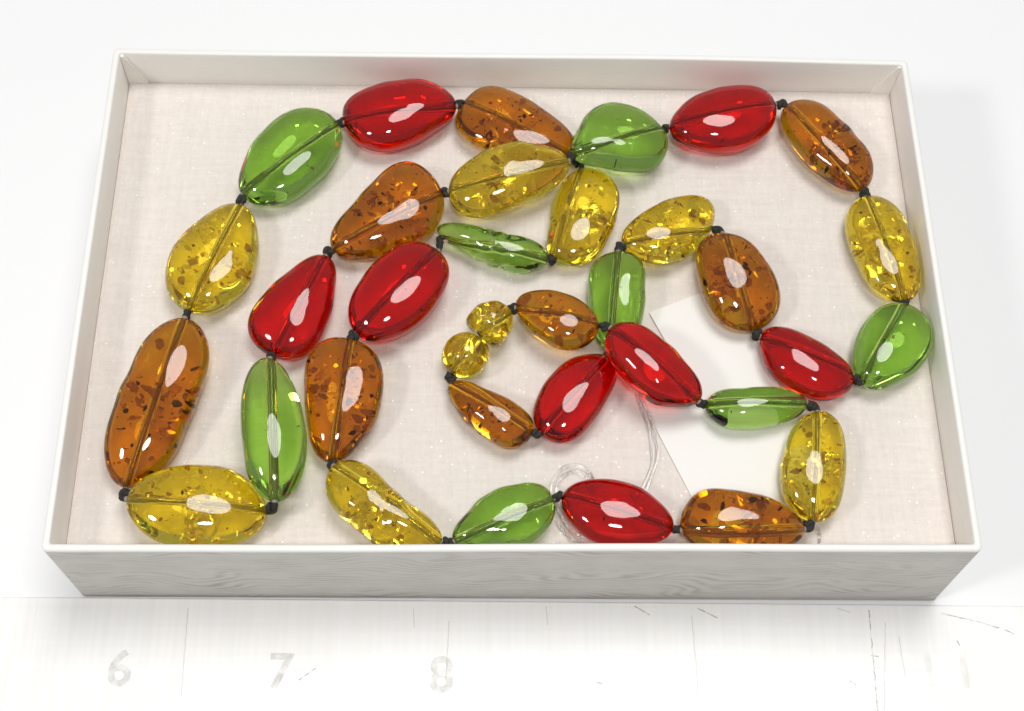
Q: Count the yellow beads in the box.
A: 10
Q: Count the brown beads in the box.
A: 9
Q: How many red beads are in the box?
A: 8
